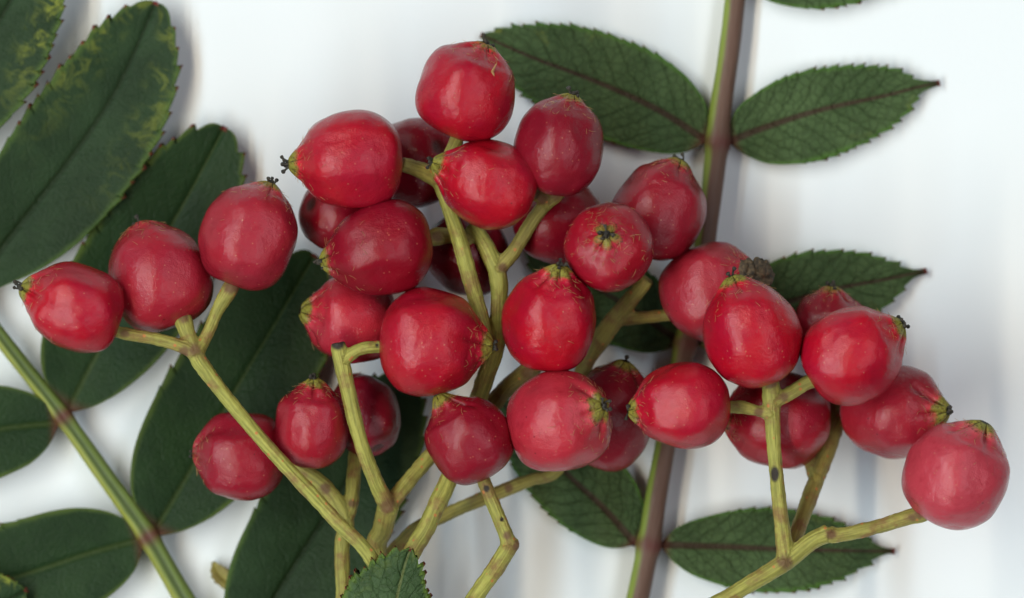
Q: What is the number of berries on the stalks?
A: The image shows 31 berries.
